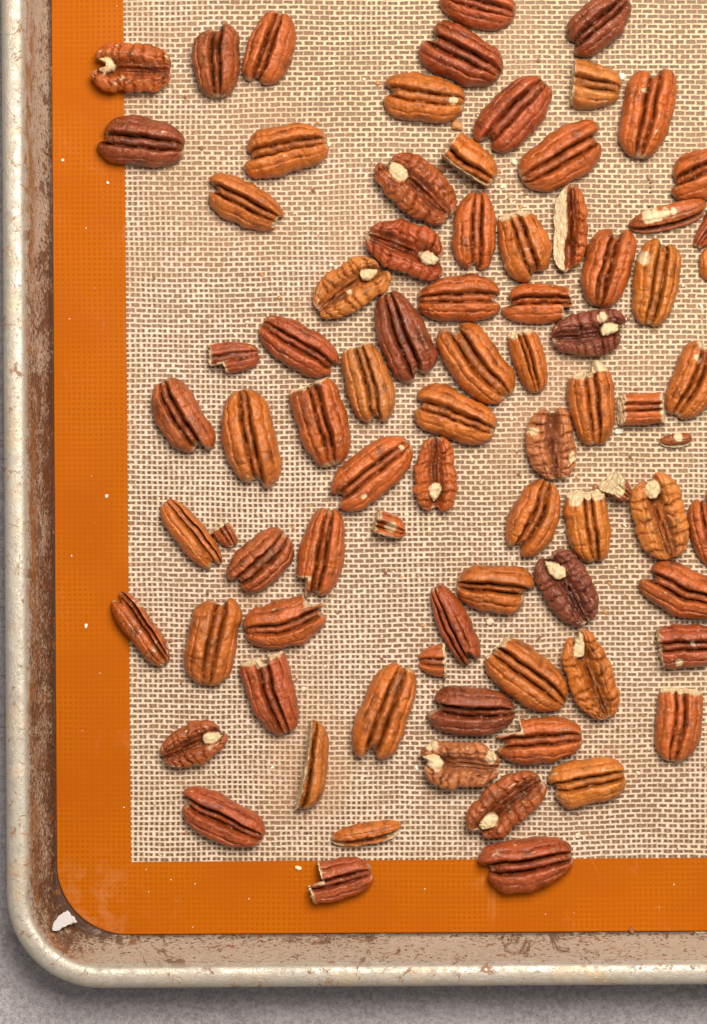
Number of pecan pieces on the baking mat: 82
